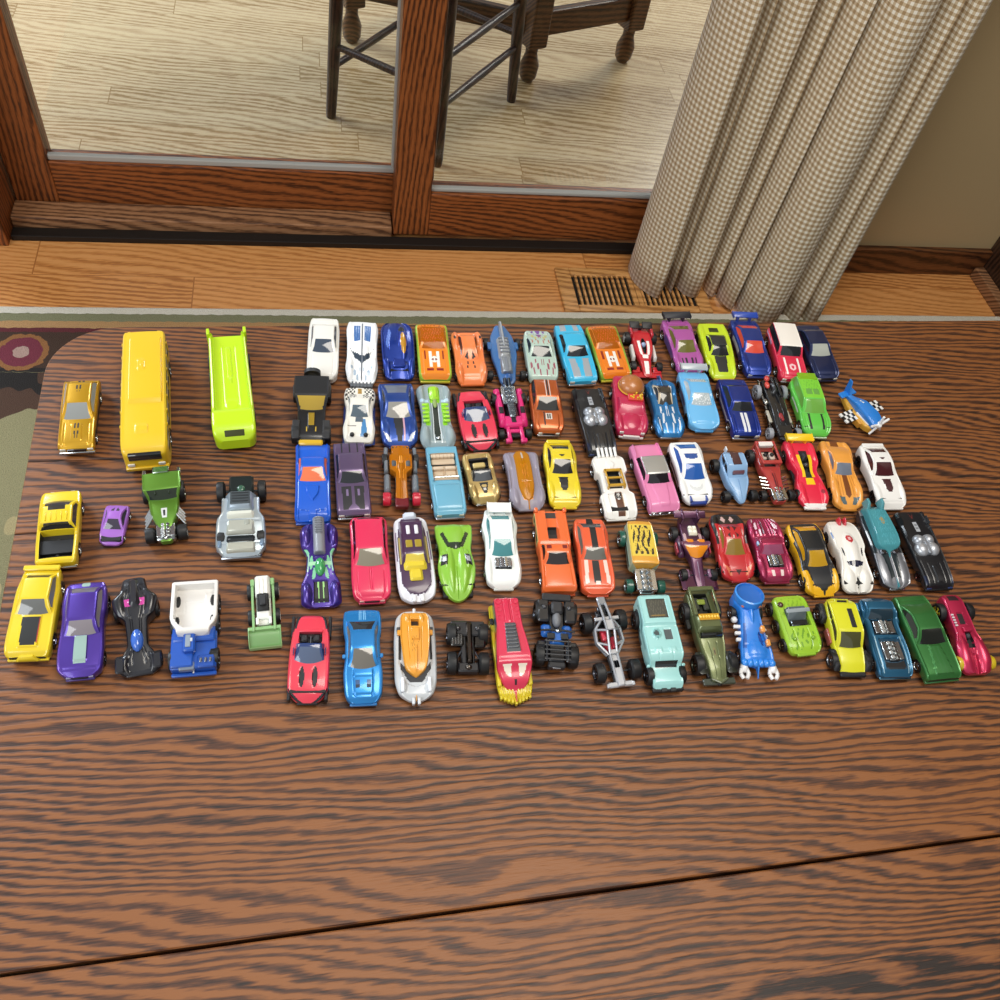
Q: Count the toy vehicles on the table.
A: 87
